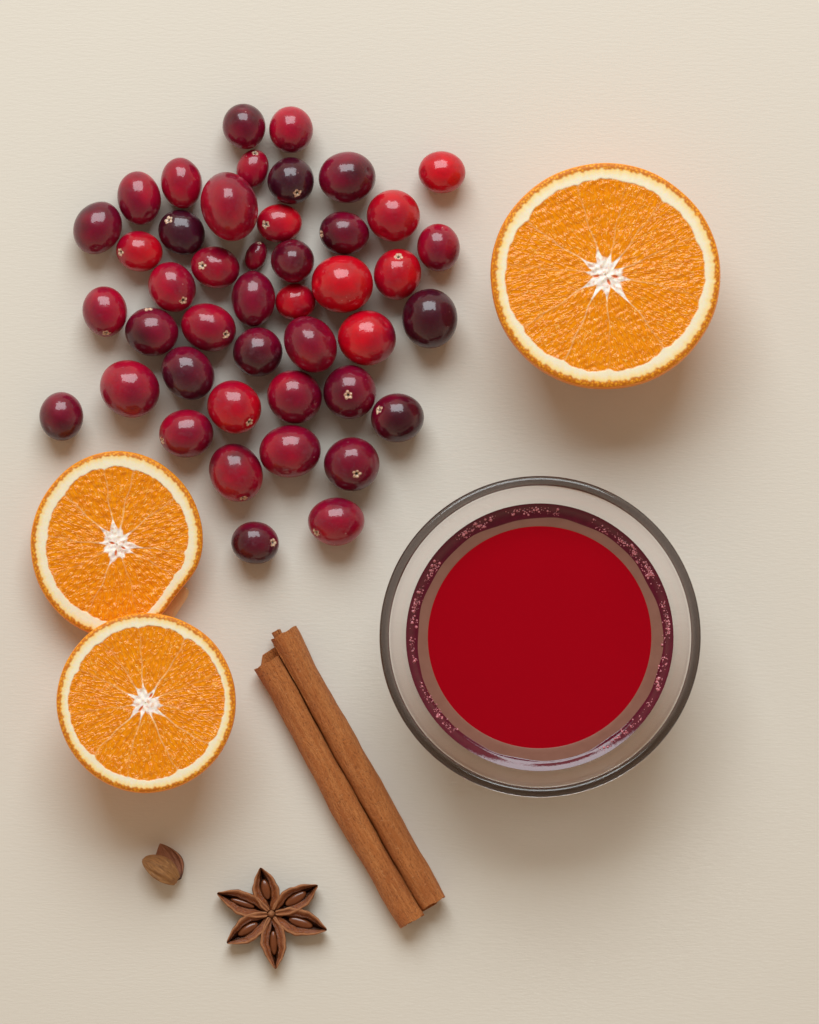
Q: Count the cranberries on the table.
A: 44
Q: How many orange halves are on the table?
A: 3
